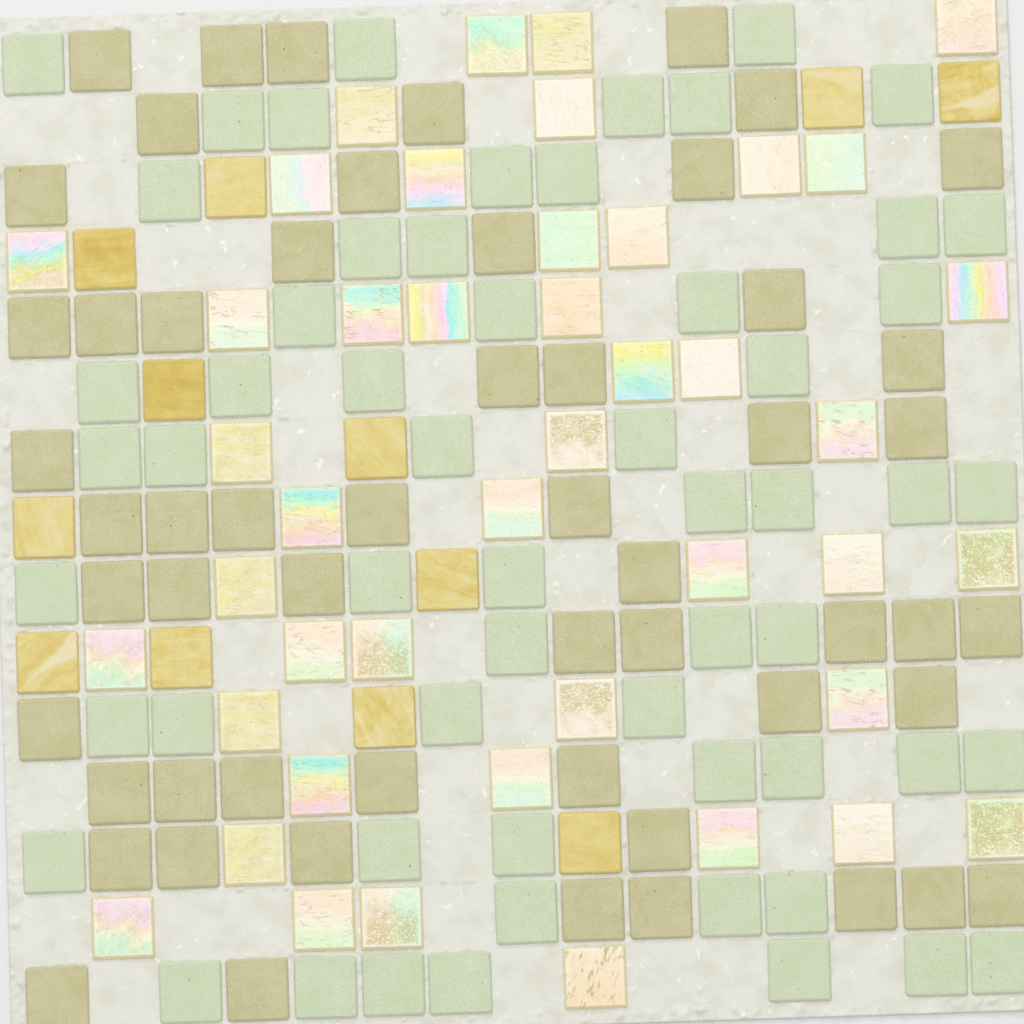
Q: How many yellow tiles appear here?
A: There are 12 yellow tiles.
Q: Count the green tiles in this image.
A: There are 58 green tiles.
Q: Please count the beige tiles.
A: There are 56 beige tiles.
